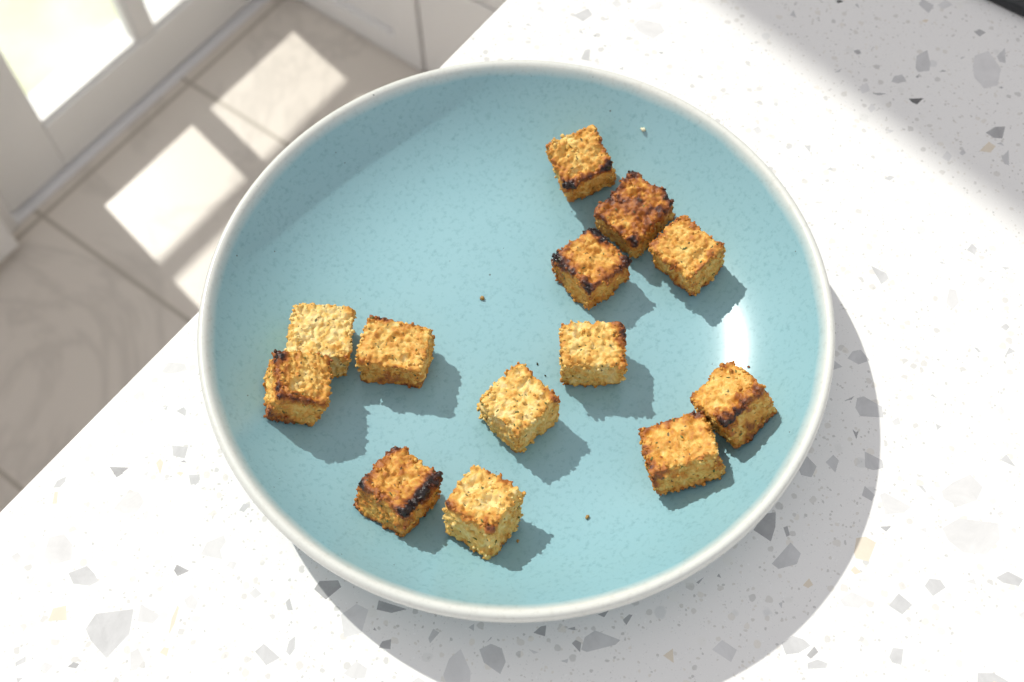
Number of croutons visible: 13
